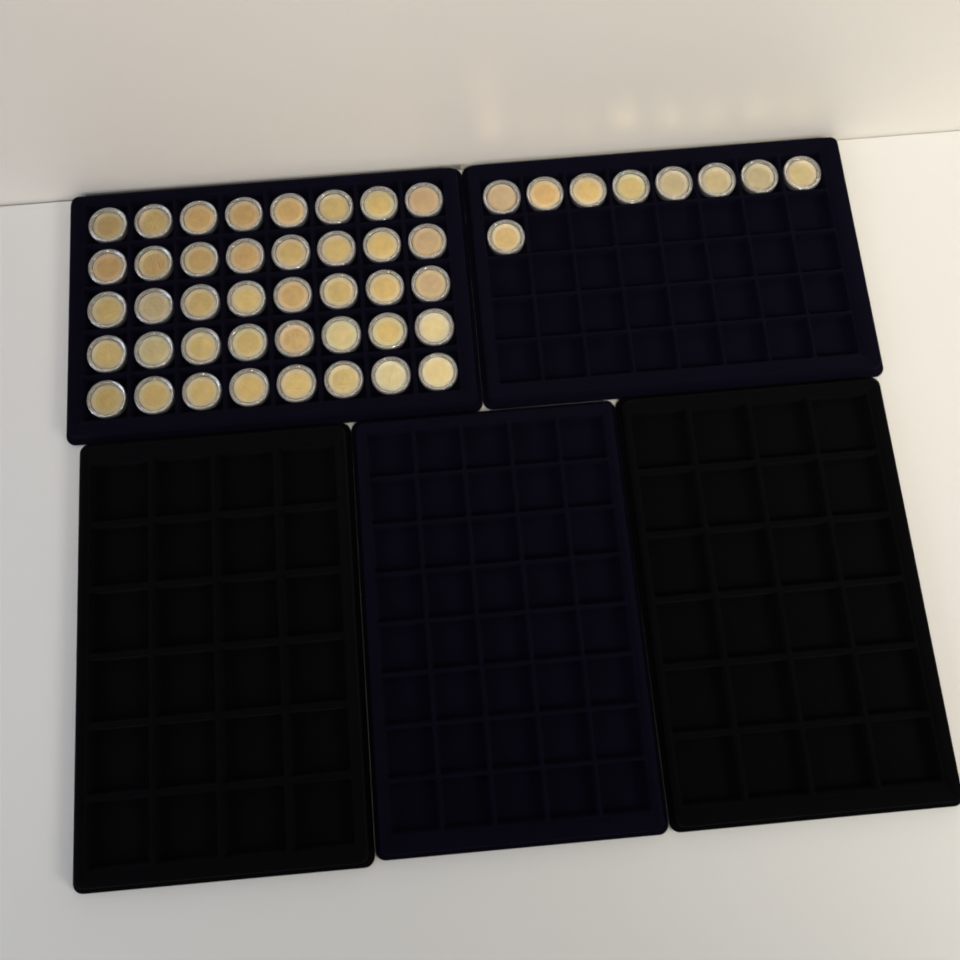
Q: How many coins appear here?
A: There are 49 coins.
